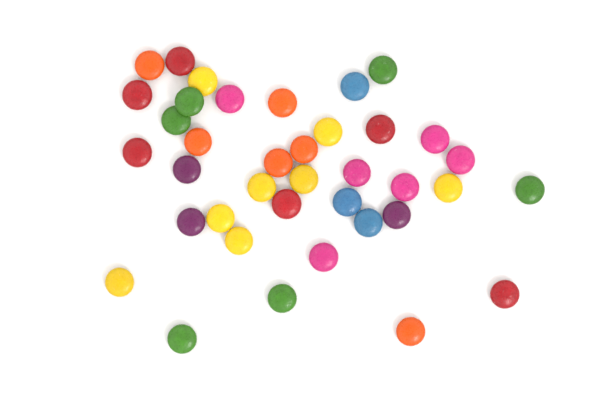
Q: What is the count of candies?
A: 38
